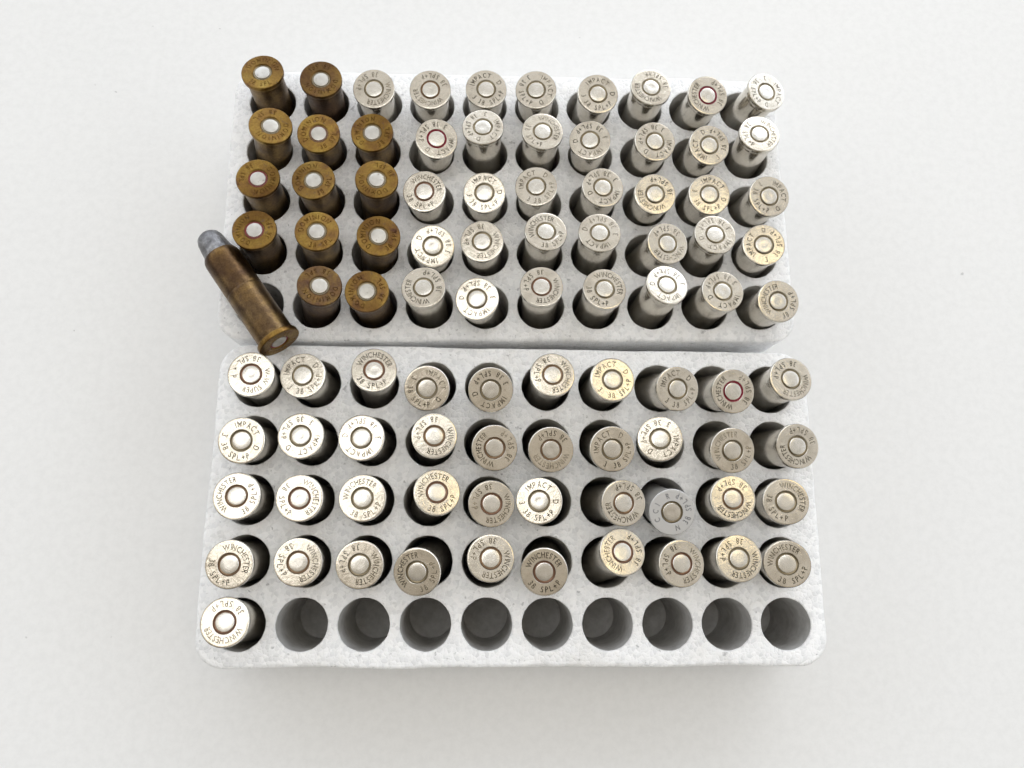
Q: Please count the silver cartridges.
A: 77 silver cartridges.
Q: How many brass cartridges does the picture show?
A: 14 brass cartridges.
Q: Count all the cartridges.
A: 91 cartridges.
